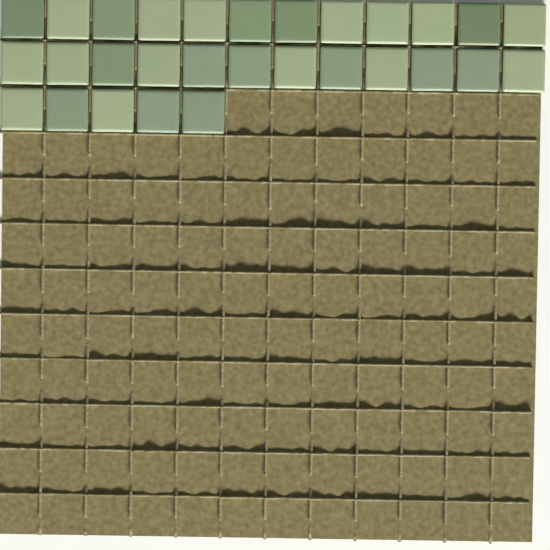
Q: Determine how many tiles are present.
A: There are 29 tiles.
